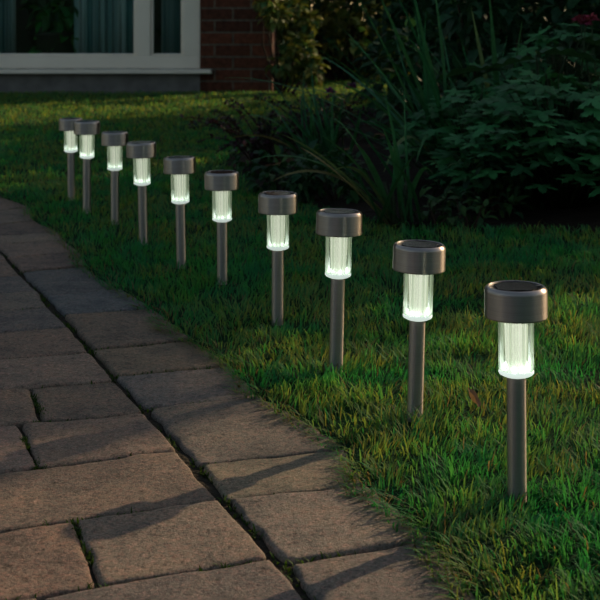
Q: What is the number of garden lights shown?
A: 10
